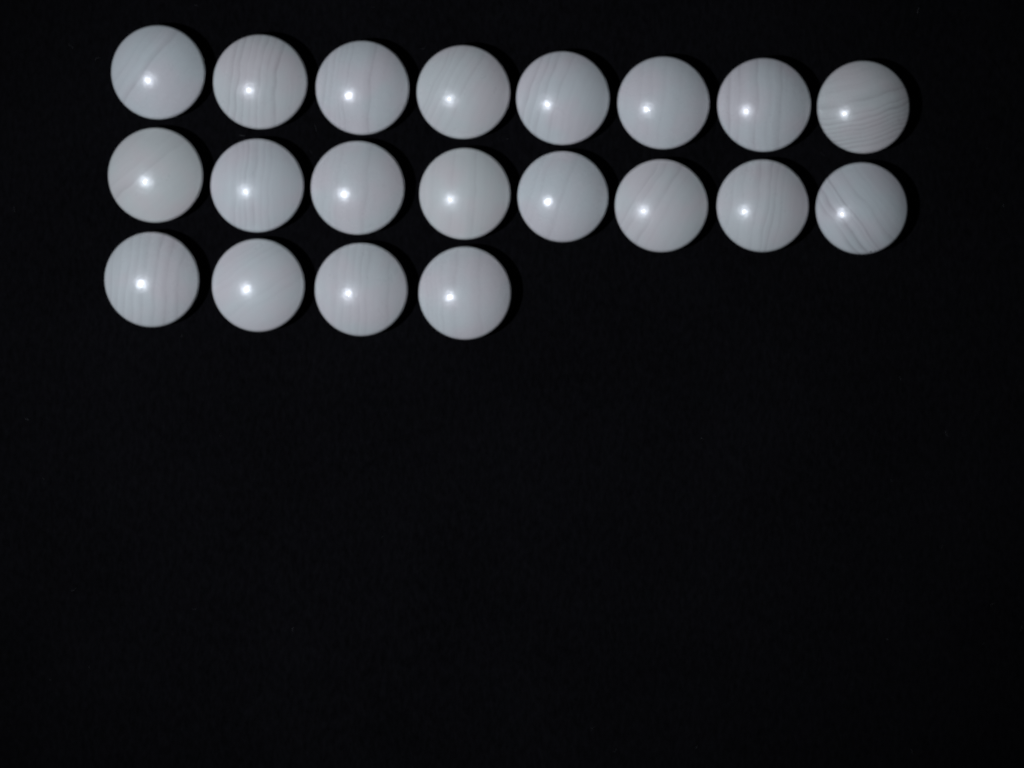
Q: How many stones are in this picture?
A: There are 20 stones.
